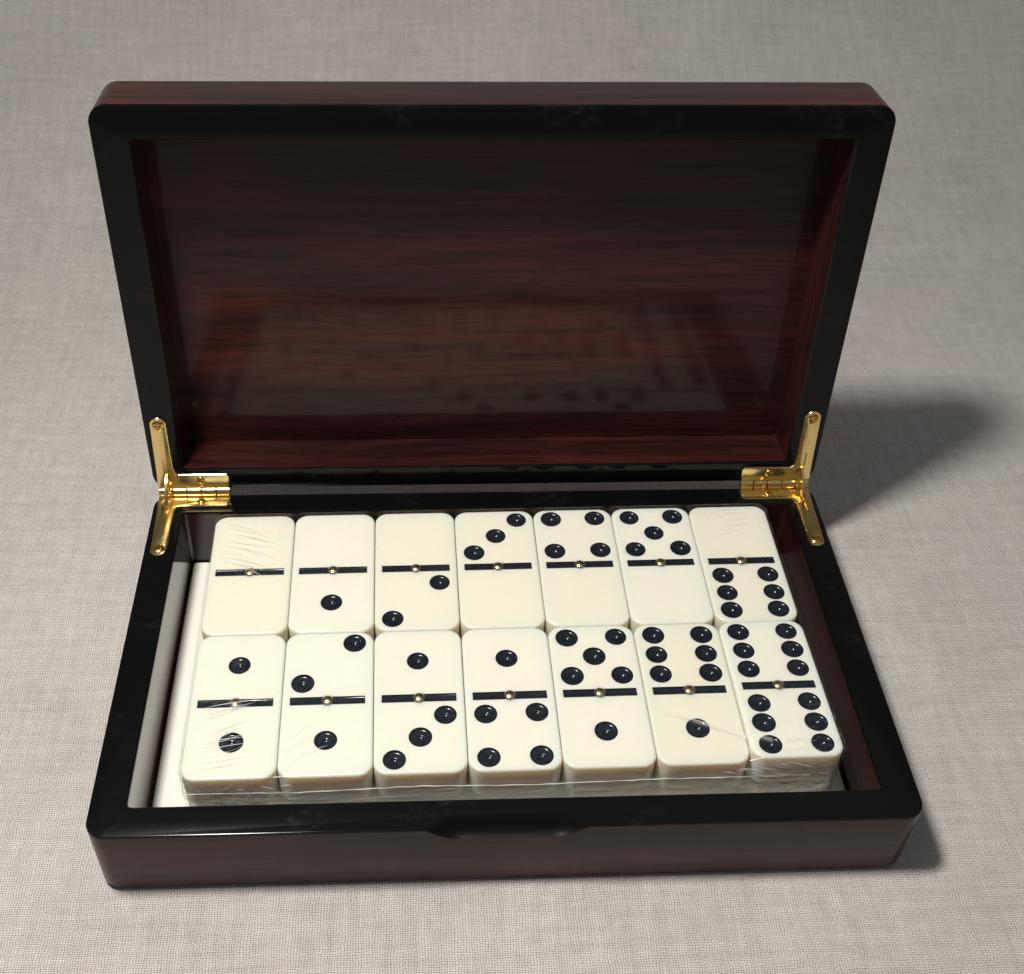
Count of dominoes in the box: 14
